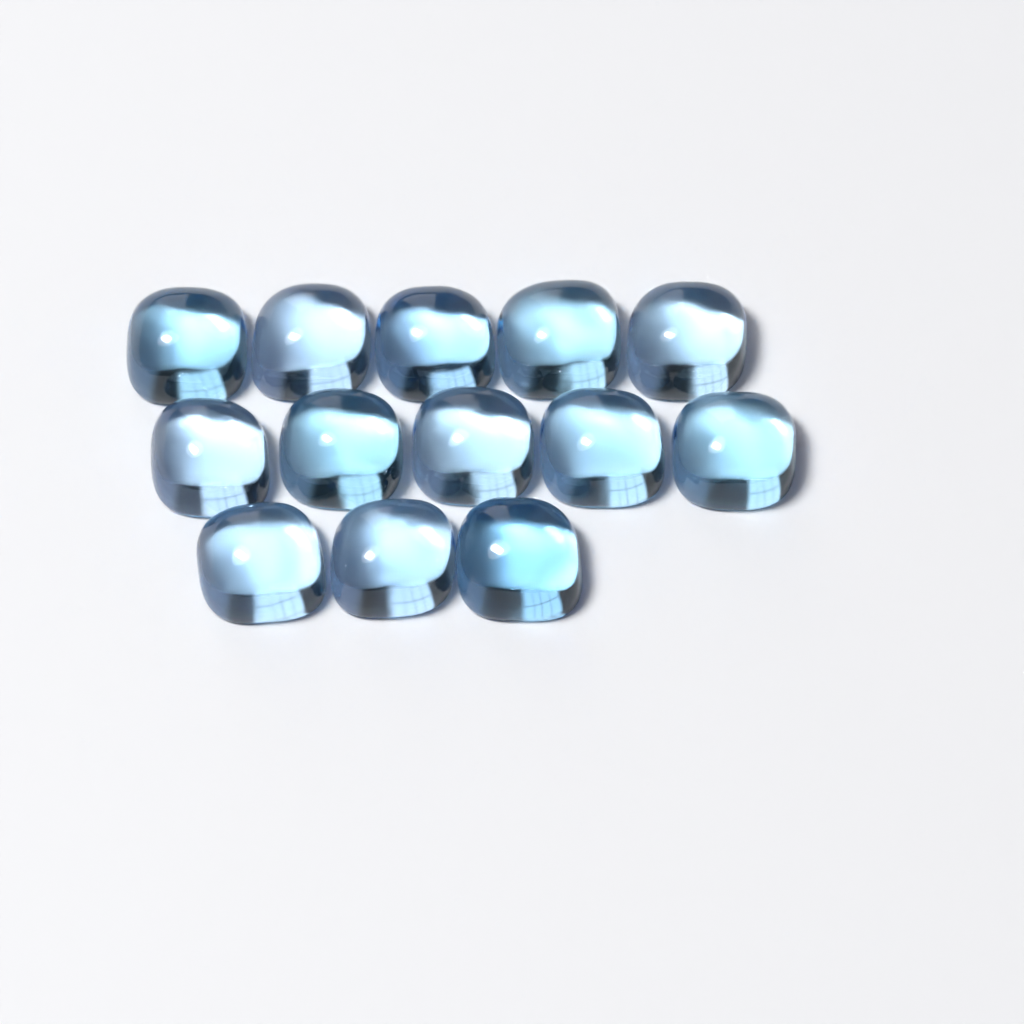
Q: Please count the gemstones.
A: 13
